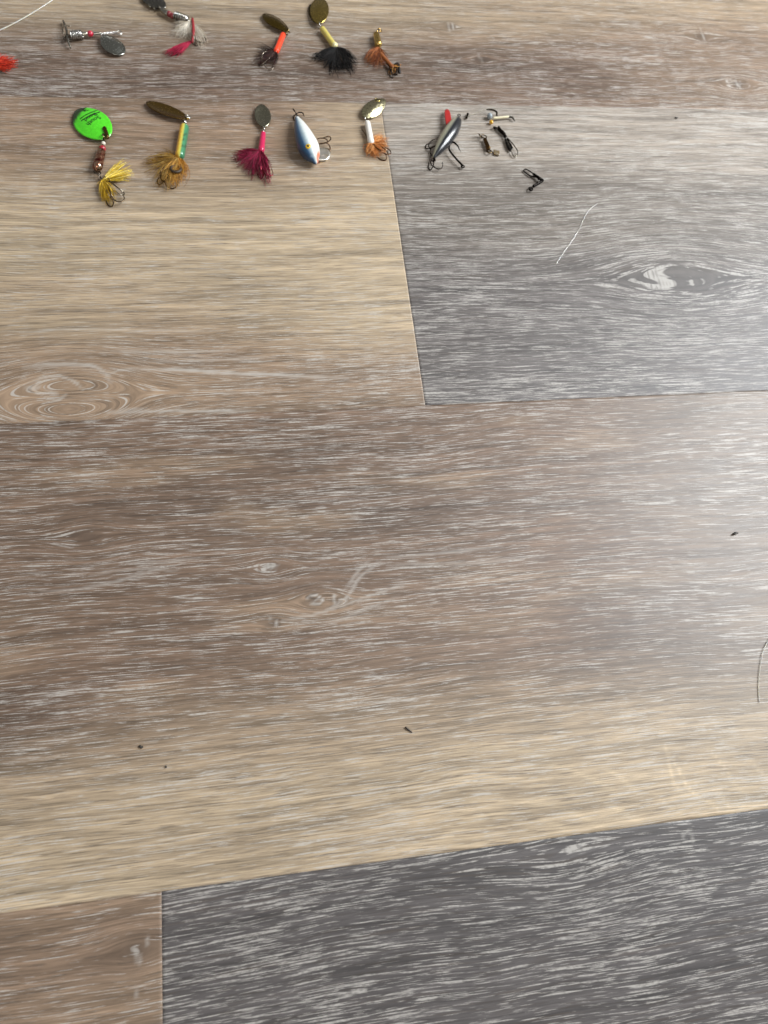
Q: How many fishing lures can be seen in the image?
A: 13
